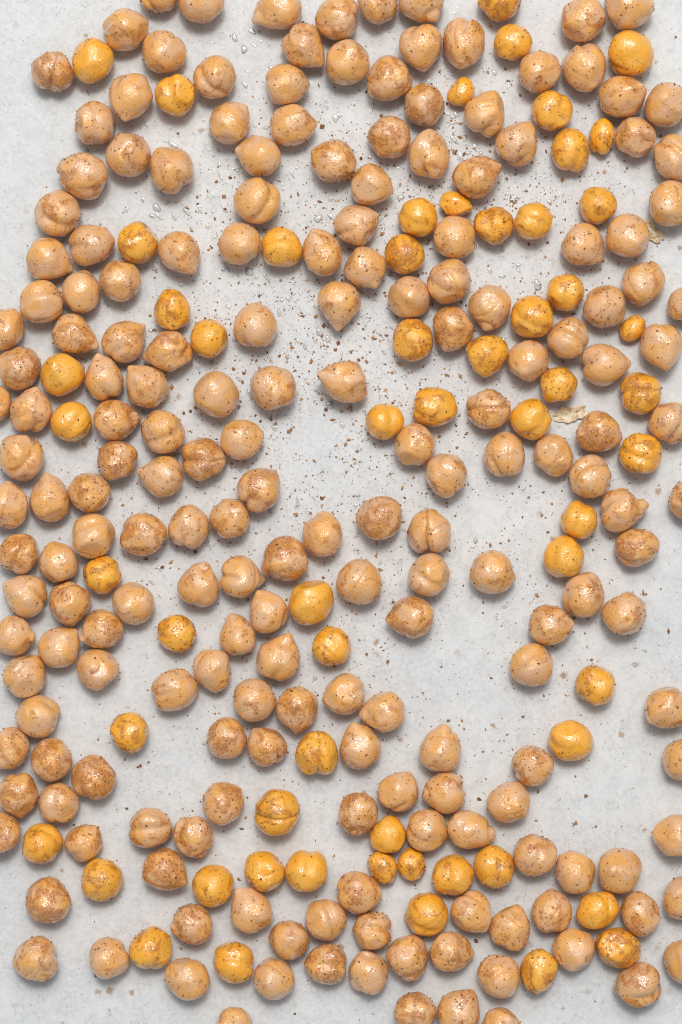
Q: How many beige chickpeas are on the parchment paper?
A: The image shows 197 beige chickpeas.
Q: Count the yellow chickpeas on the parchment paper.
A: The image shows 59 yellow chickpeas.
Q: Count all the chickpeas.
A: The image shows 256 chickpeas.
